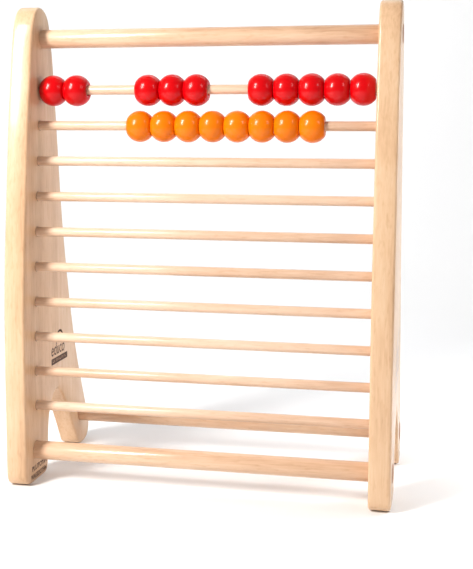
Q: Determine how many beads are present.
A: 18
